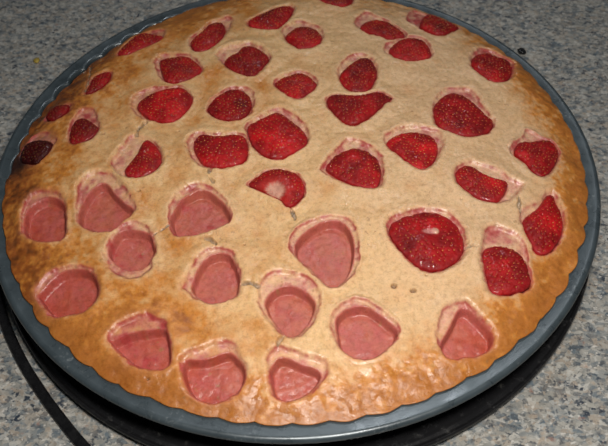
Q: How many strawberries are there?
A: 32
